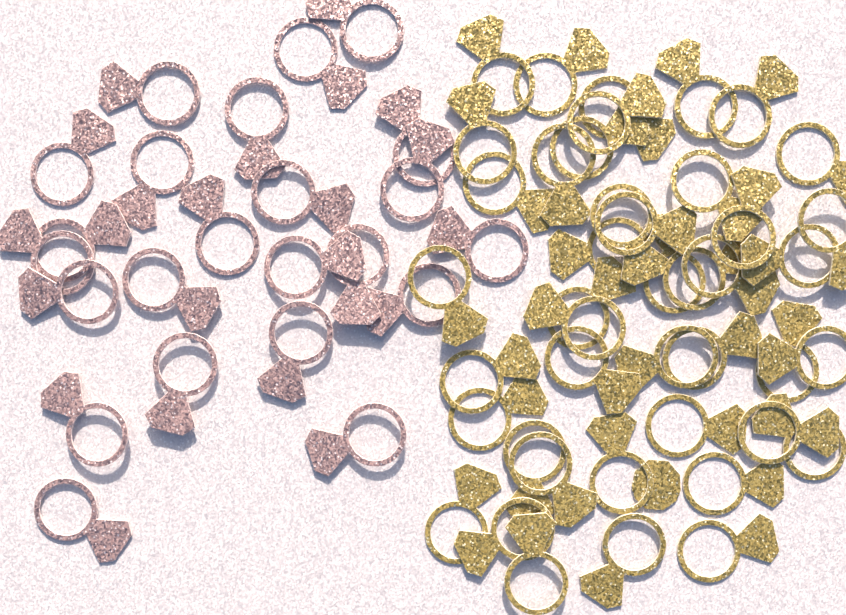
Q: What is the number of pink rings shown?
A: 23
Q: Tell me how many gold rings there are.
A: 43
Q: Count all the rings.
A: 66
